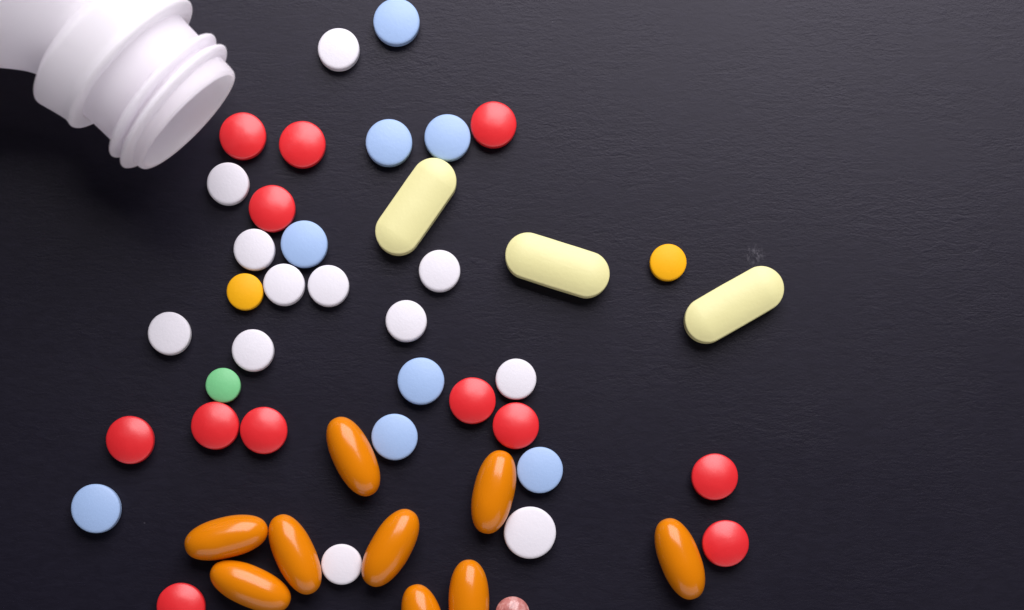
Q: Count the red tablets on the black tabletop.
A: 12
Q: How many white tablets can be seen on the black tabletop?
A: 12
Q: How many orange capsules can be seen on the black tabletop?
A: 9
